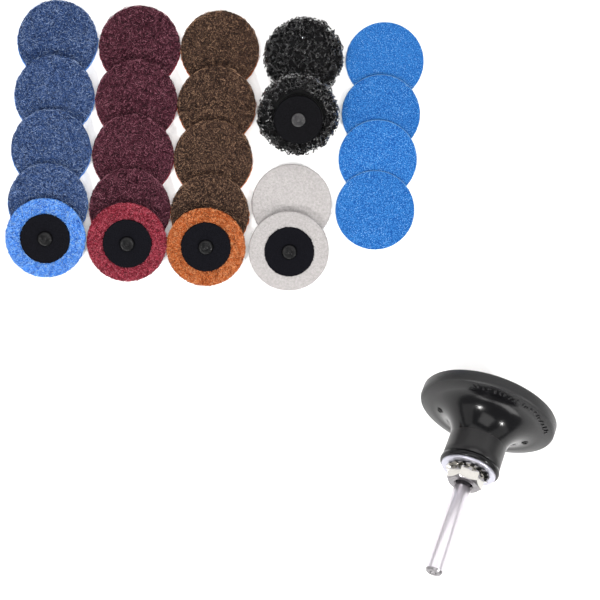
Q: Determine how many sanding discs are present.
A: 23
